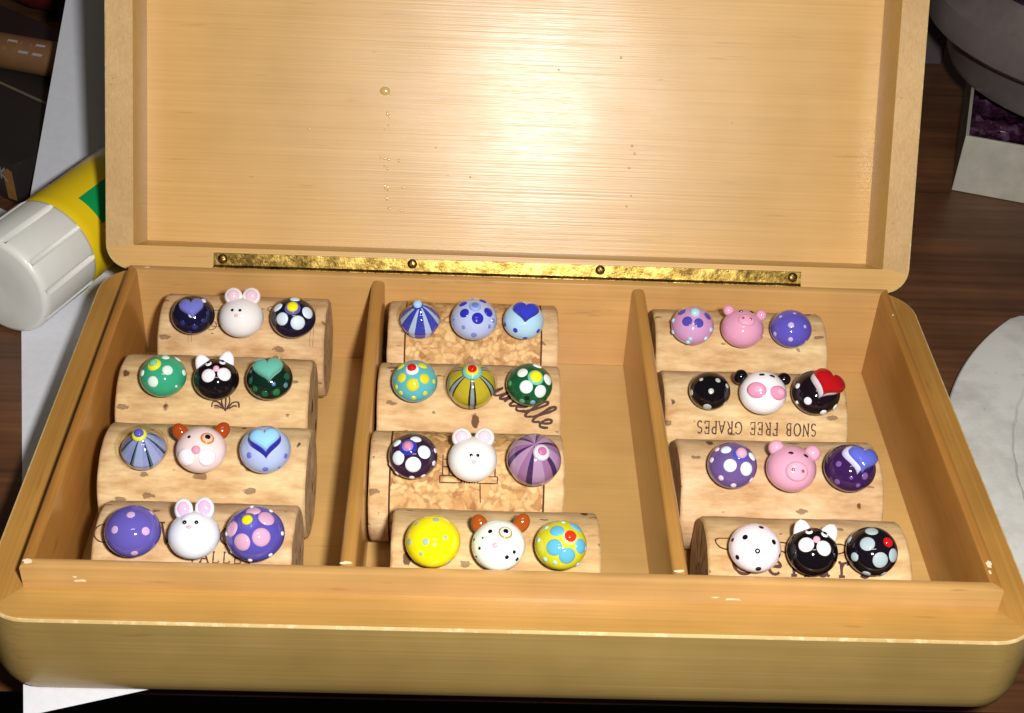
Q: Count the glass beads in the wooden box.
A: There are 36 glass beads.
